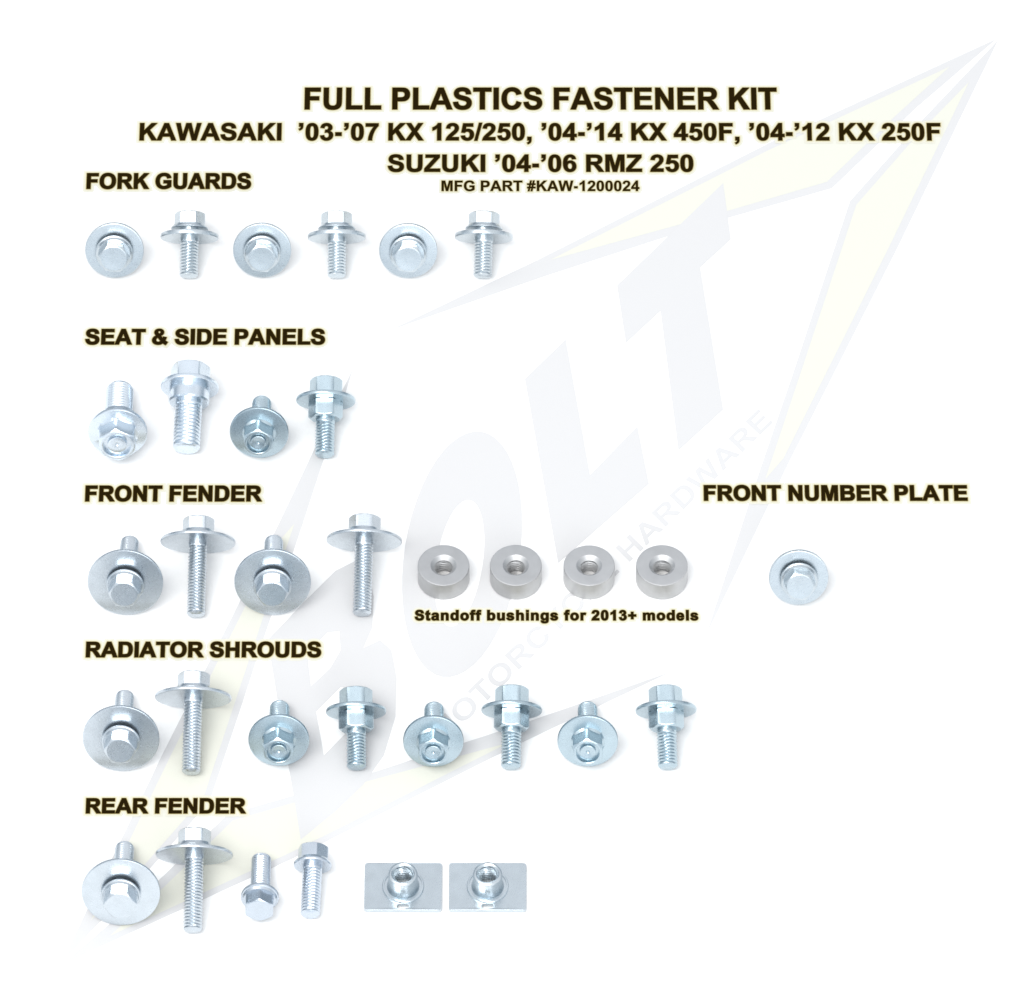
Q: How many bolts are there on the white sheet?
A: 27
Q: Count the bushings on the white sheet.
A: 4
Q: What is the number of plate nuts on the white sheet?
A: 2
